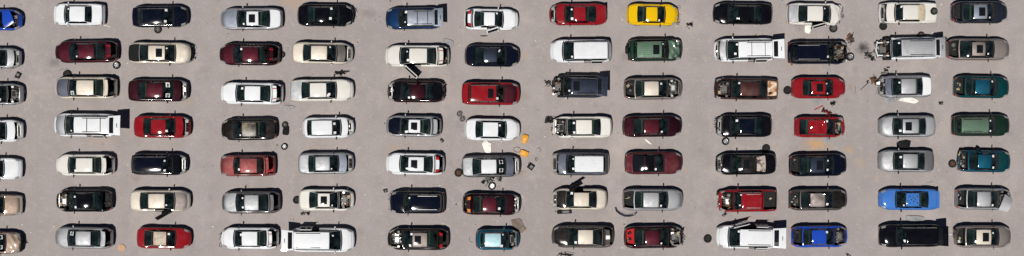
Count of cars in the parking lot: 91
